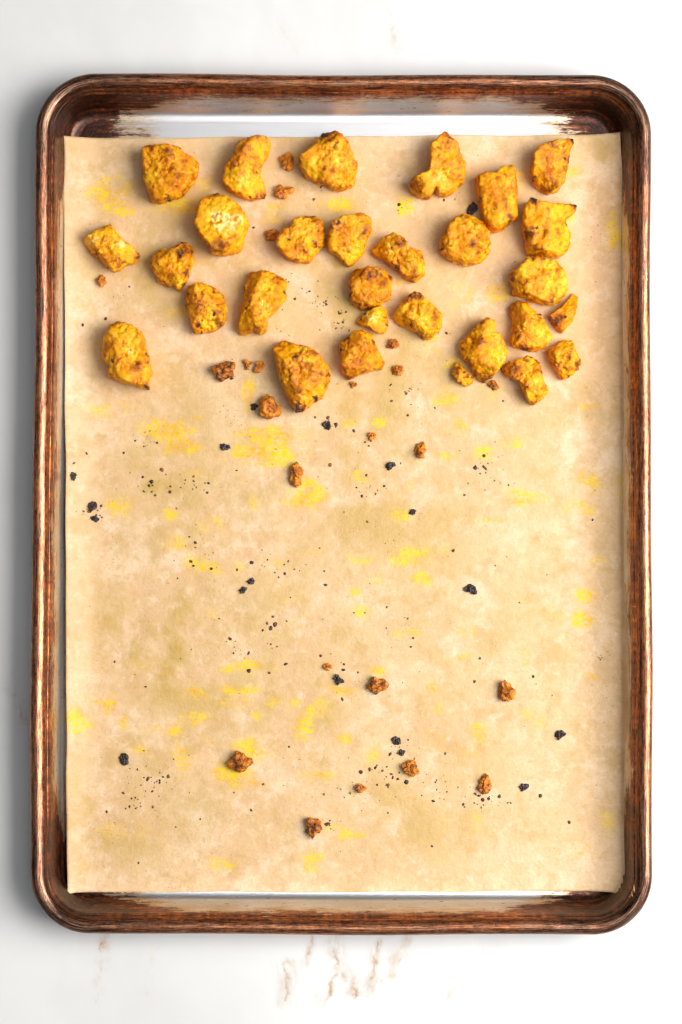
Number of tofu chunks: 29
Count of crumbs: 23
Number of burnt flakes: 18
